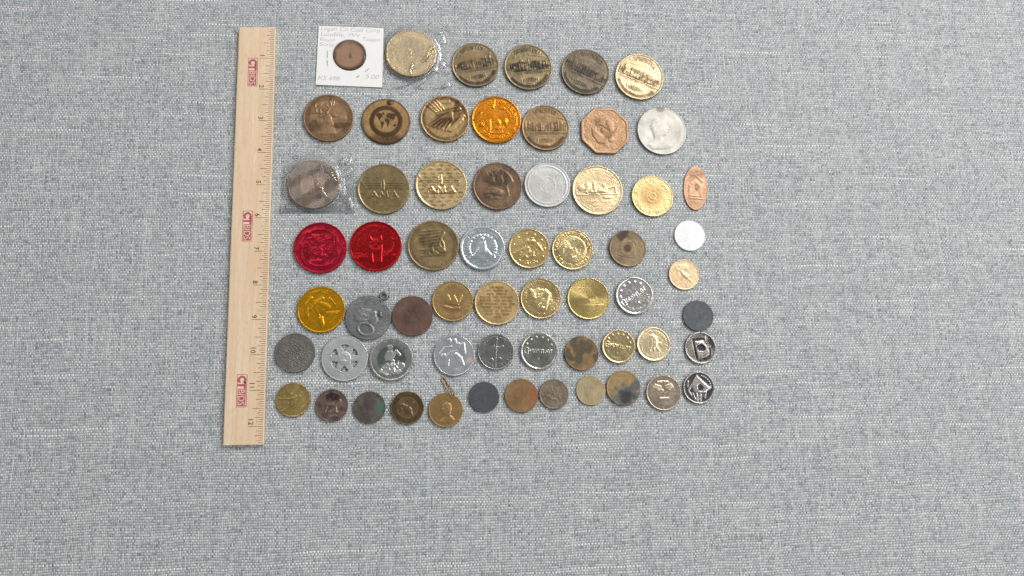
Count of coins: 61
